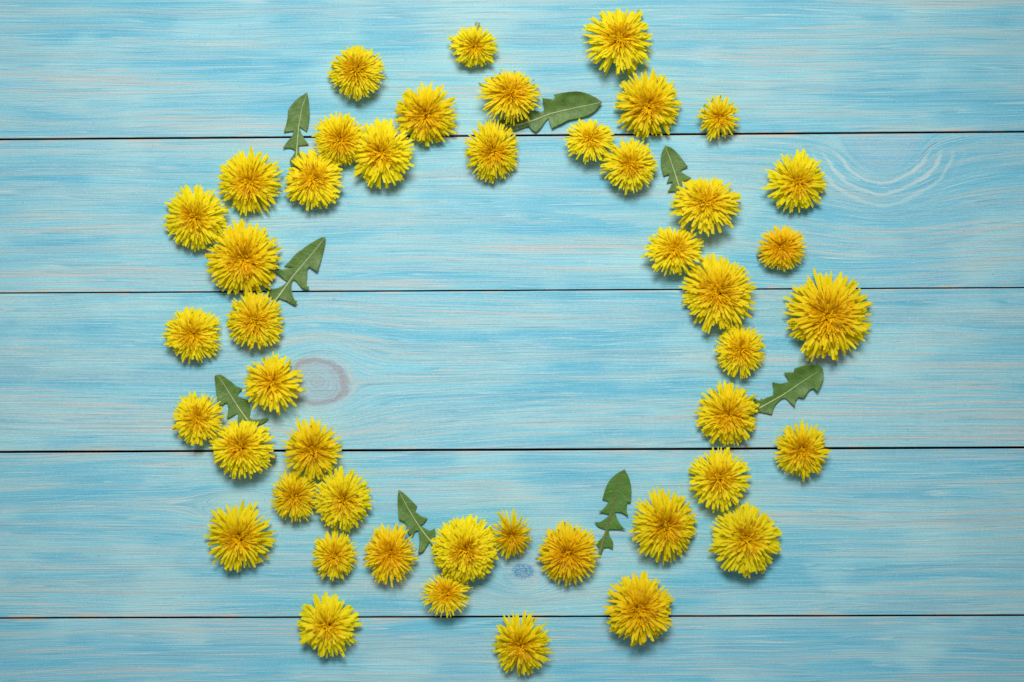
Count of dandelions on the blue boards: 46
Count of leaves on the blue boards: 8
